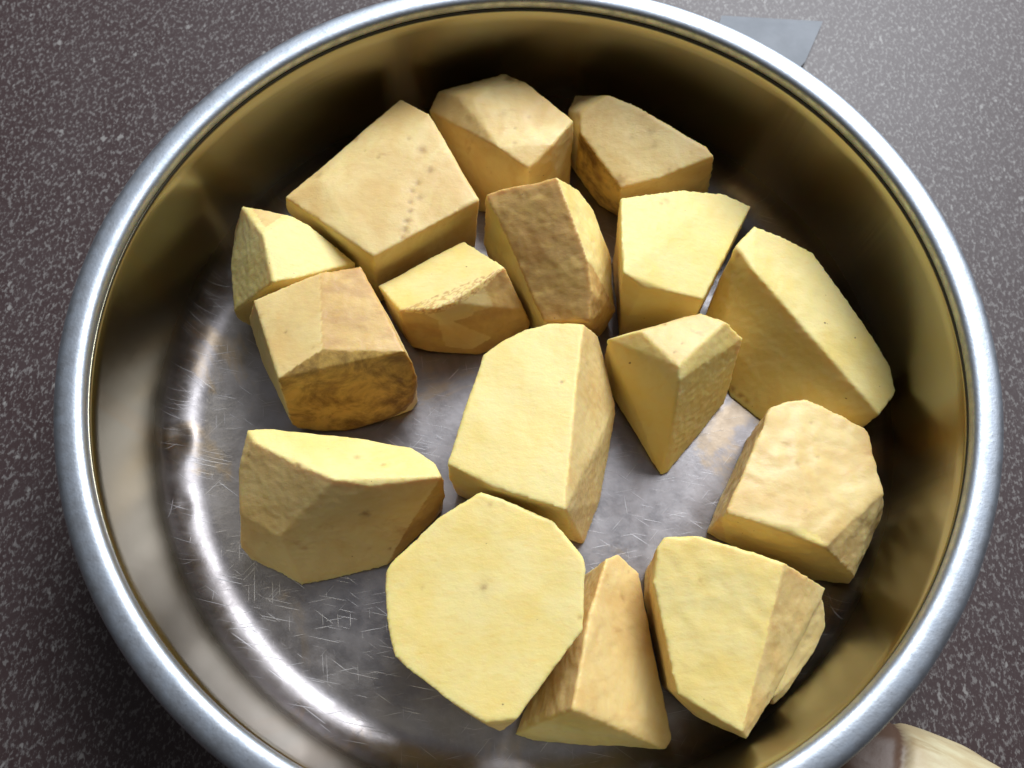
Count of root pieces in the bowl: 16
